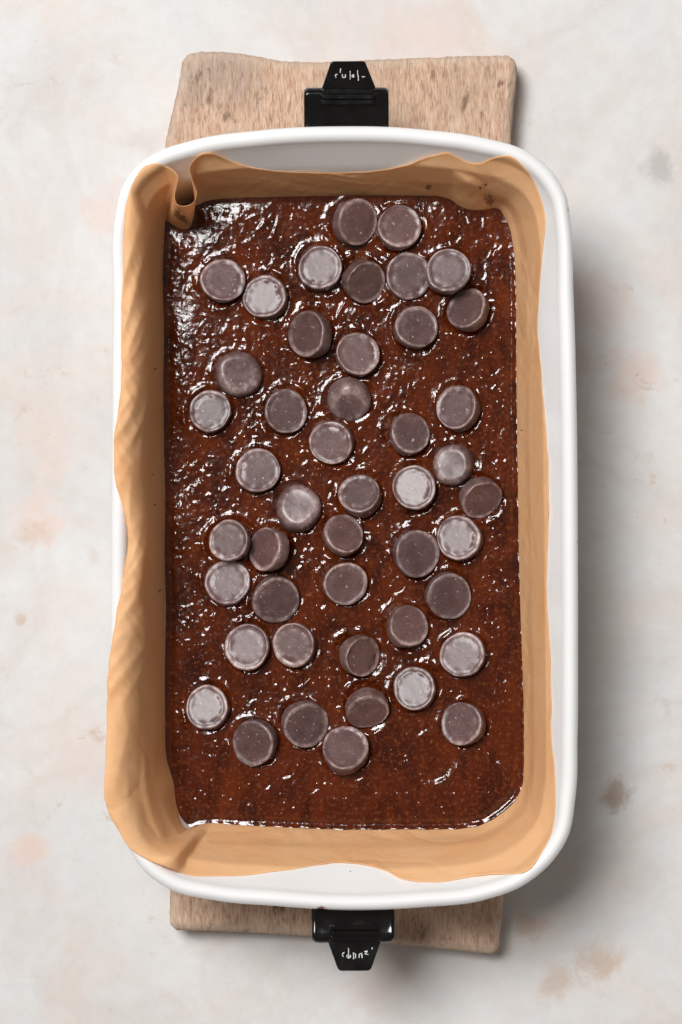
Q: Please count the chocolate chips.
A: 46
